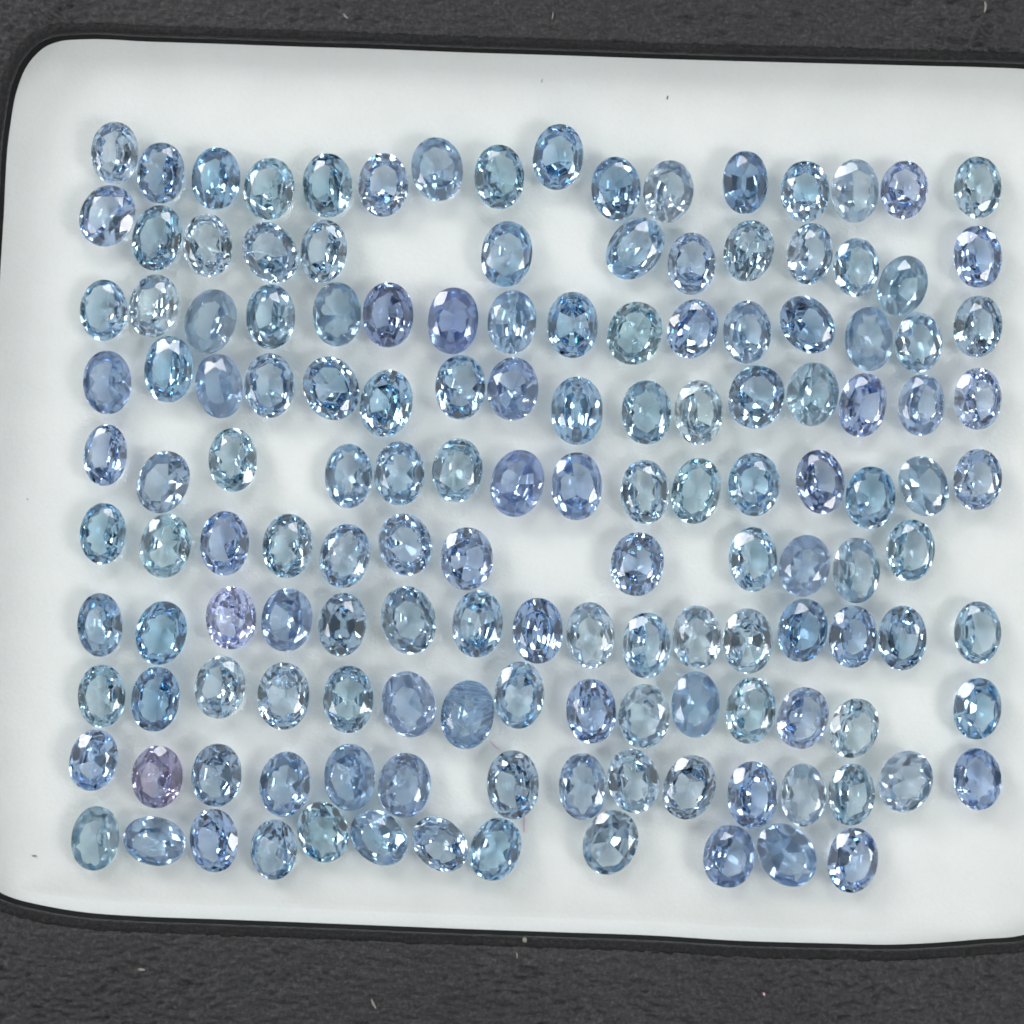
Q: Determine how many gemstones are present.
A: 146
